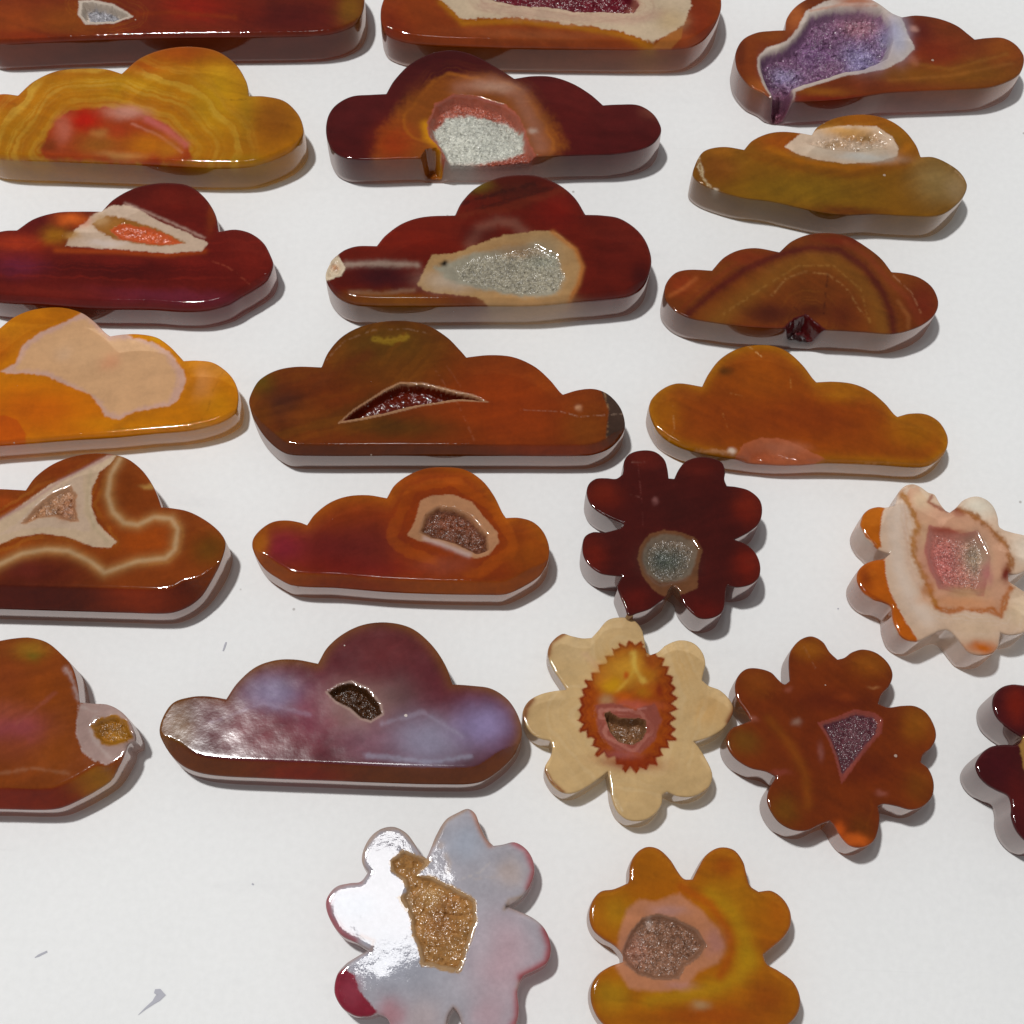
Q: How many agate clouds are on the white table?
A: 16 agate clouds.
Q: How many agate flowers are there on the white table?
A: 7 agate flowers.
